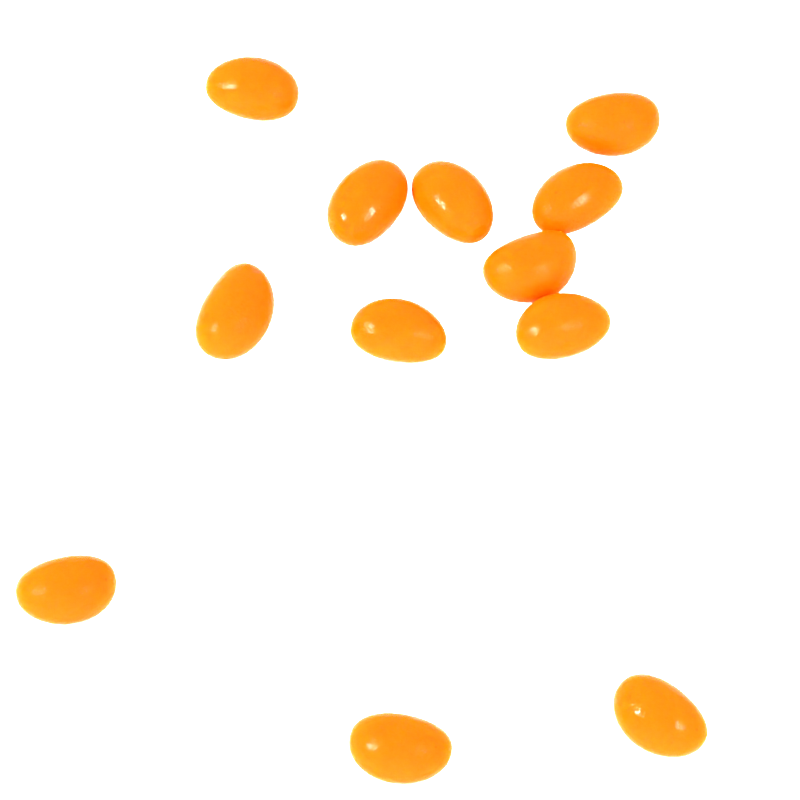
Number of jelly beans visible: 12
